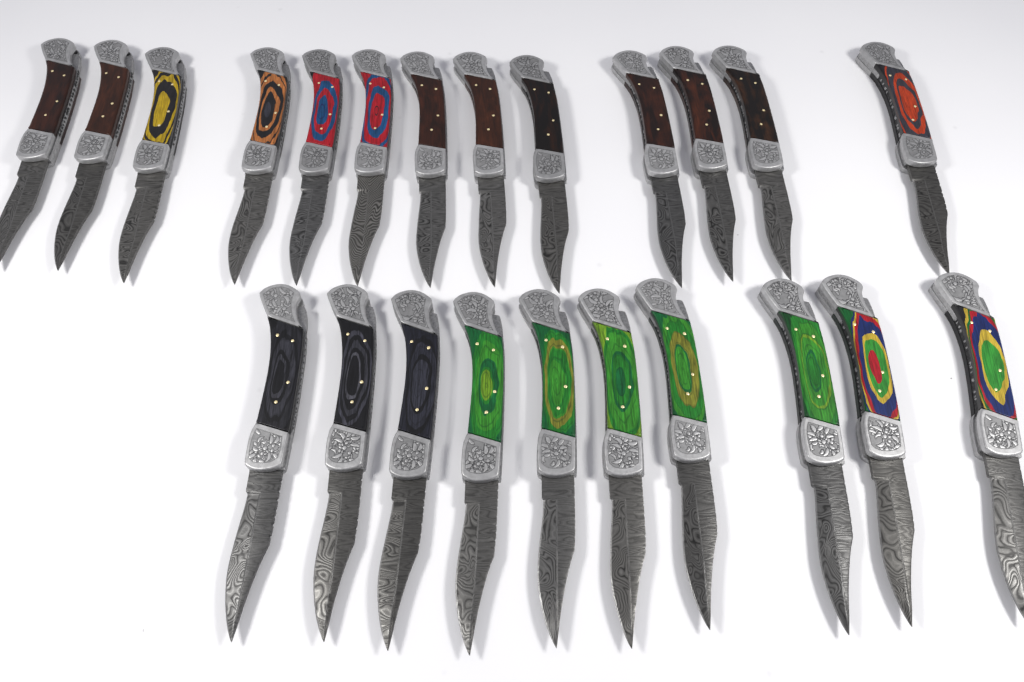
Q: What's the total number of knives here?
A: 23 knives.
